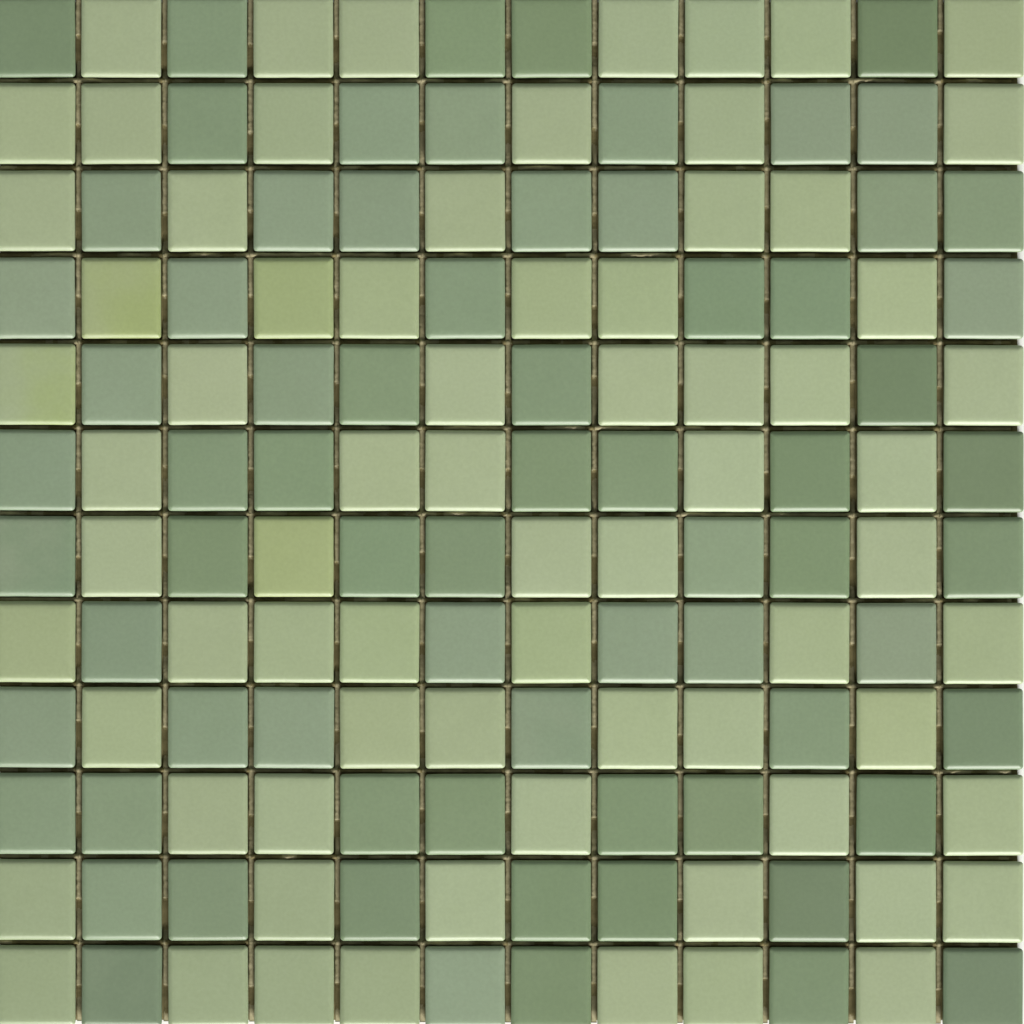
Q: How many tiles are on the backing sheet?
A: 144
